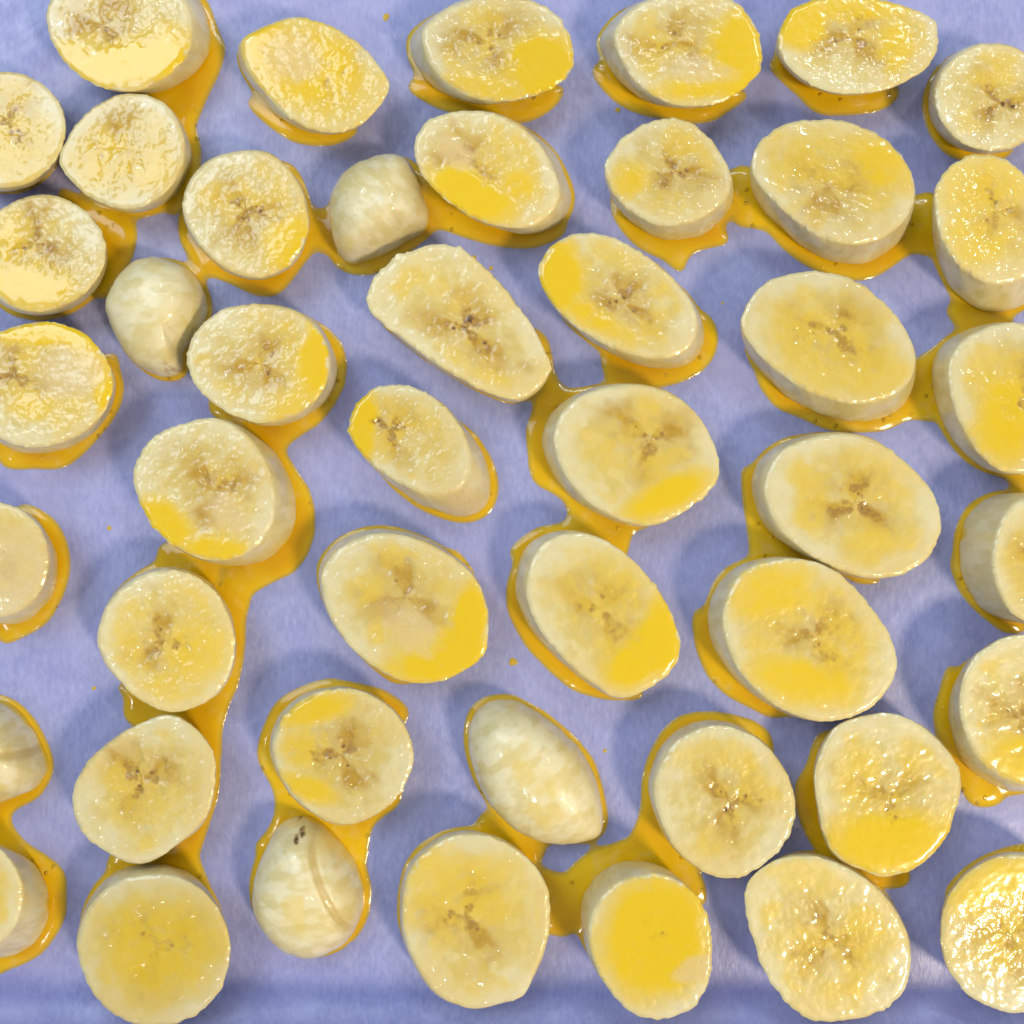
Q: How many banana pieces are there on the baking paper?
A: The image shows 46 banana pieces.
